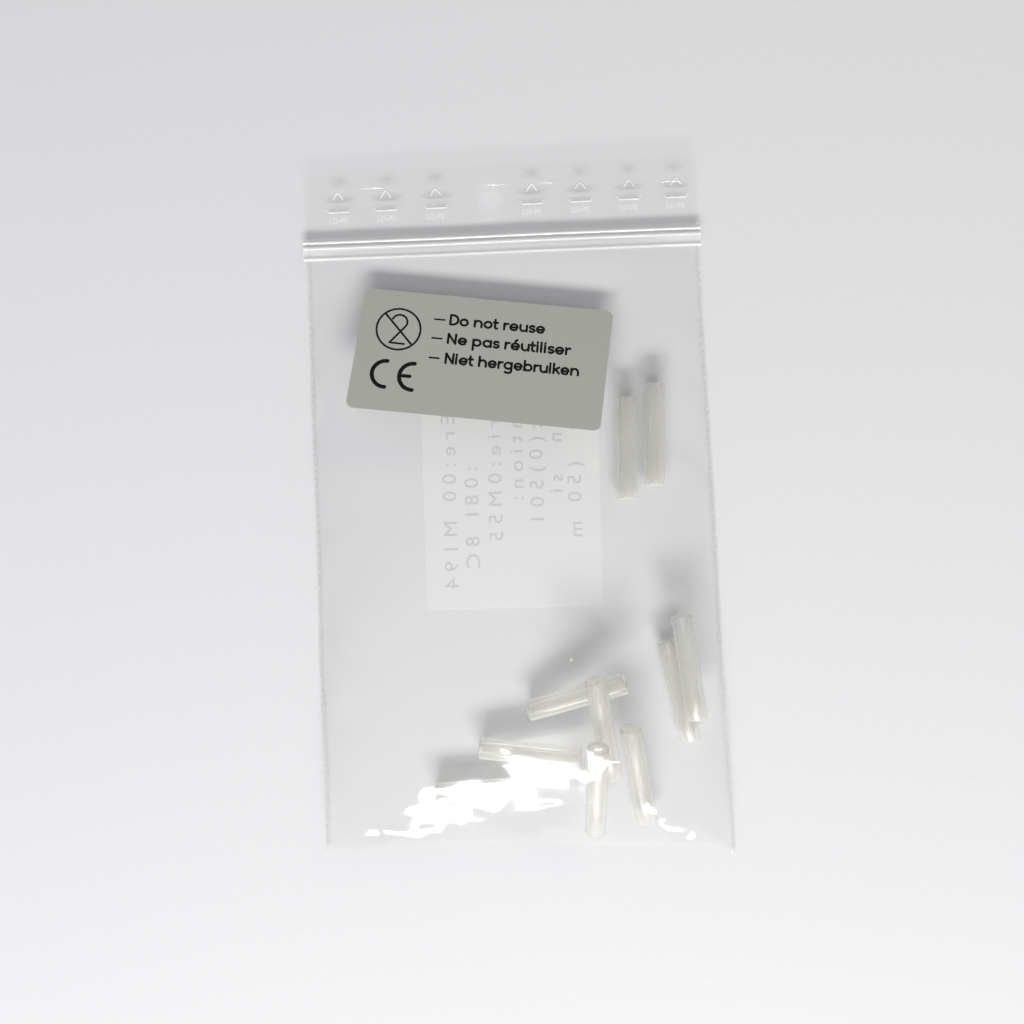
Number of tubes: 10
